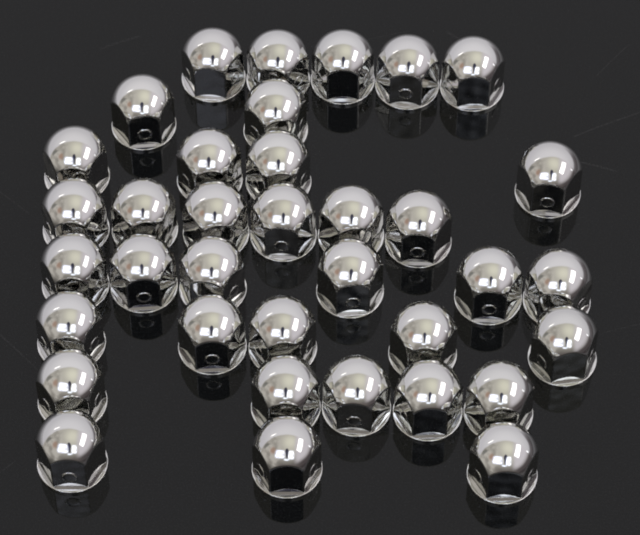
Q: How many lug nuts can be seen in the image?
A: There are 36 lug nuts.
